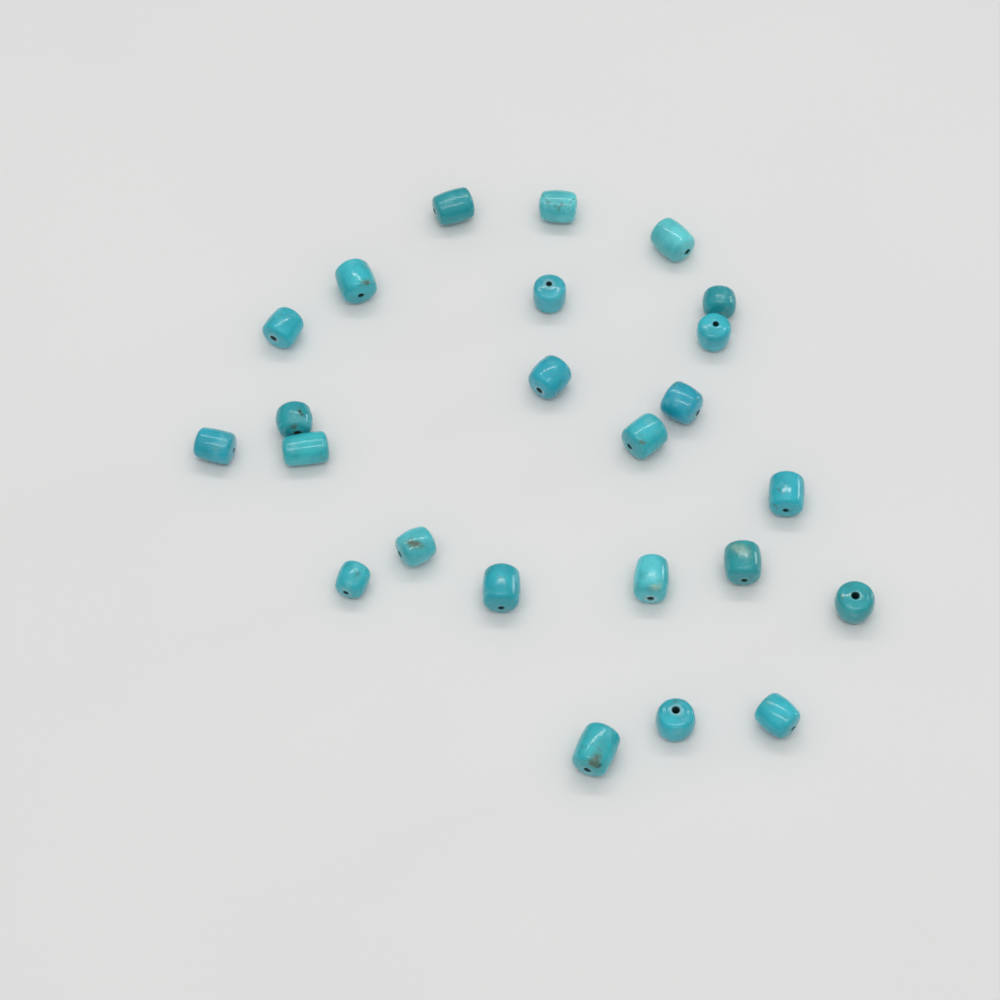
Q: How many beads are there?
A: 24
